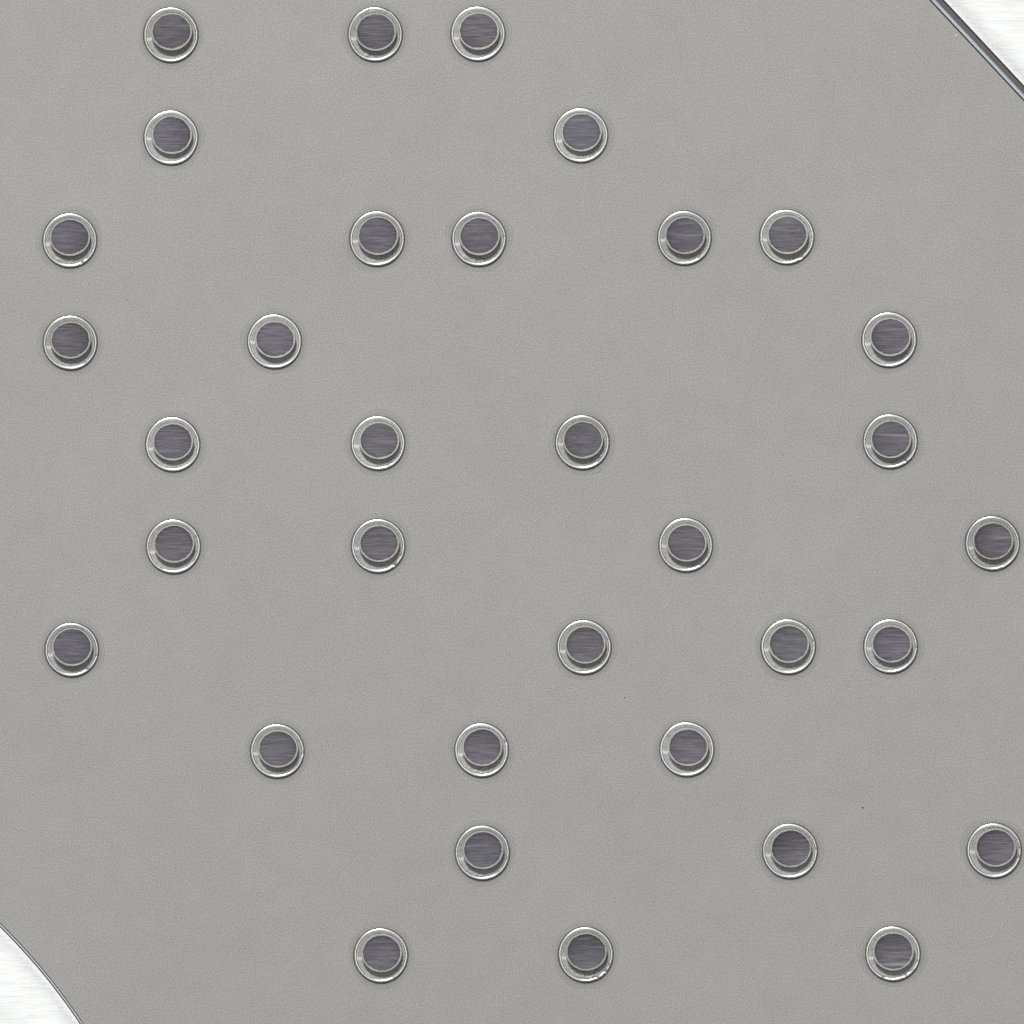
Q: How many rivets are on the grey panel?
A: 34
